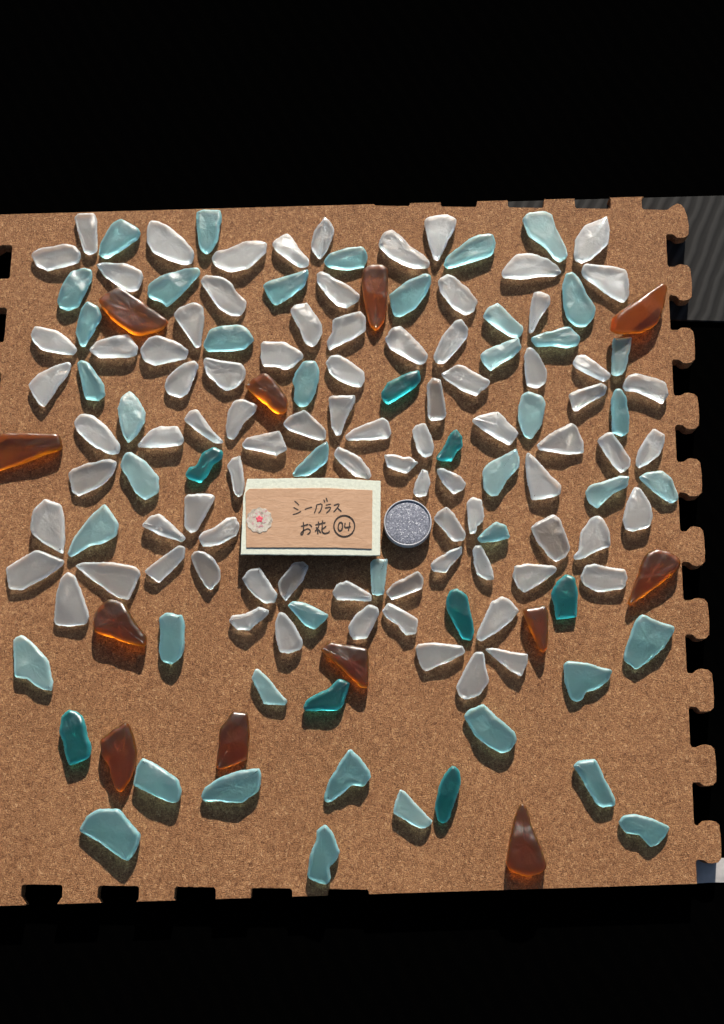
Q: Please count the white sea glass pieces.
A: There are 85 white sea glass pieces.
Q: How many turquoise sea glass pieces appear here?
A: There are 52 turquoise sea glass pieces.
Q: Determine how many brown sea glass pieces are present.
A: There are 12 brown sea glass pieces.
